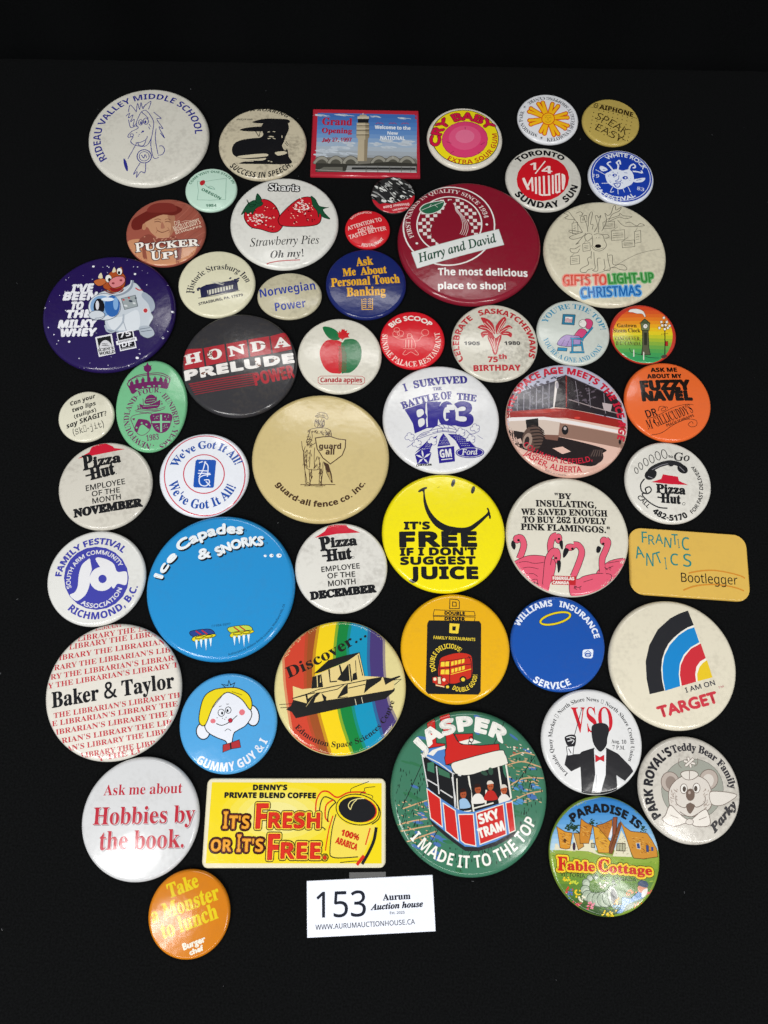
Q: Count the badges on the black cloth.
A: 53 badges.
